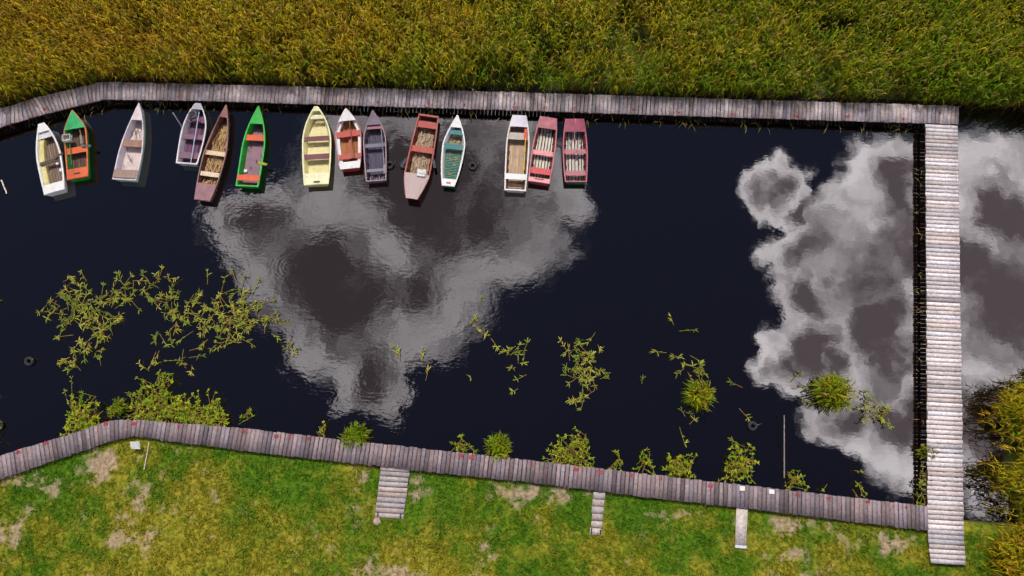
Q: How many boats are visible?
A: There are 14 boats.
